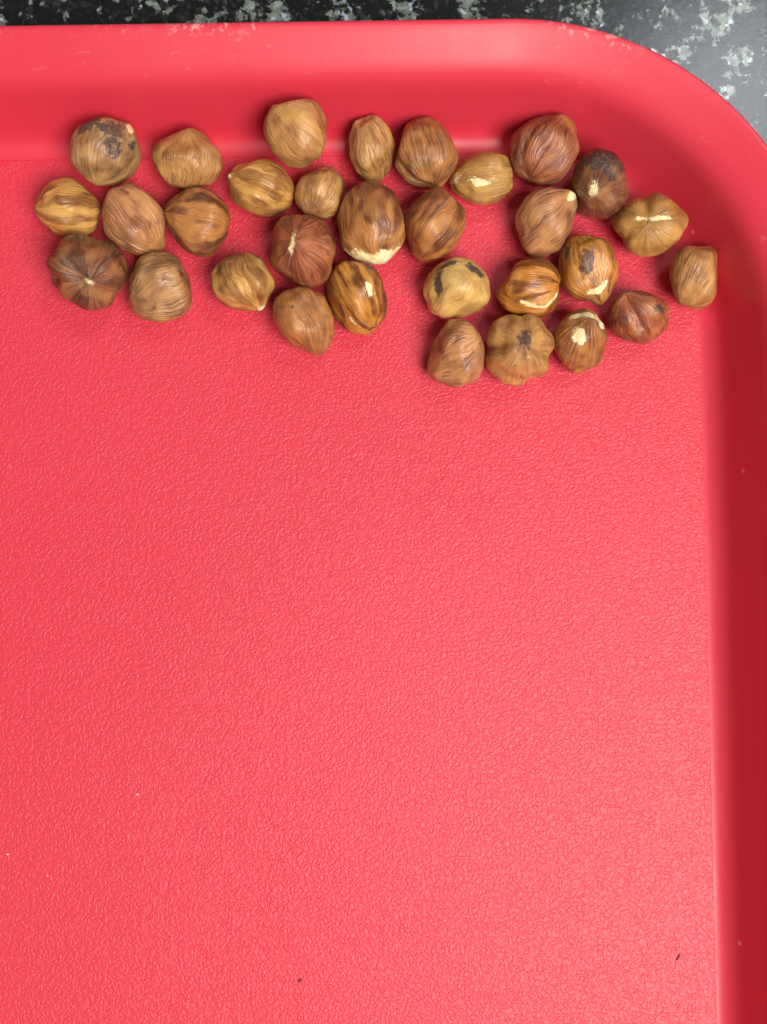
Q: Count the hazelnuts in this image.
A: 31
